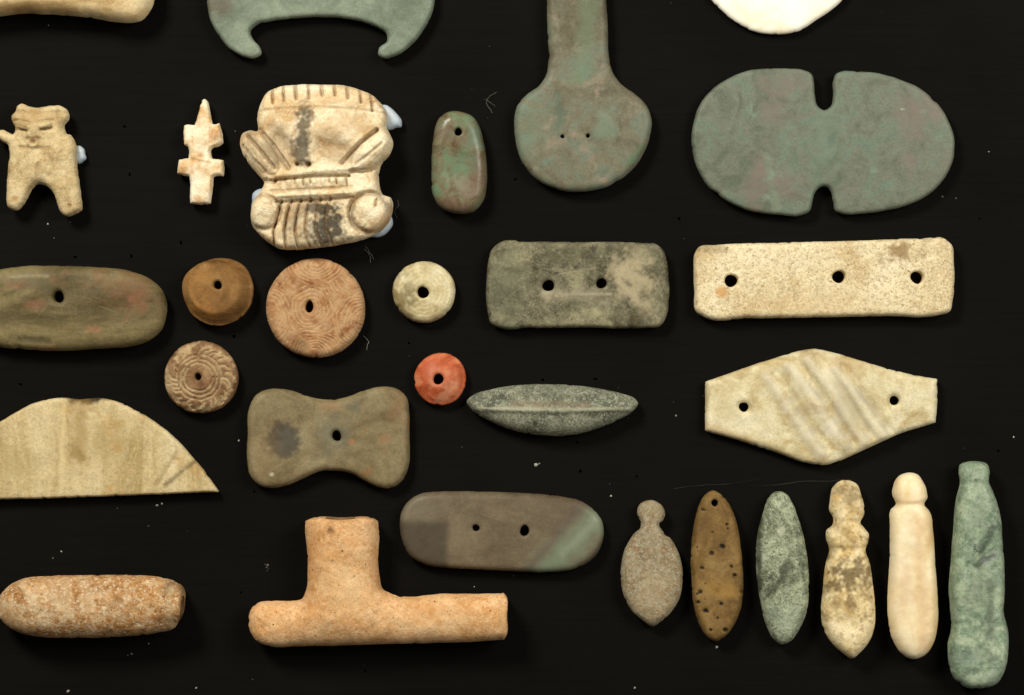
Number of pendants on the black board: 7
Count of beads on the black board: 5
